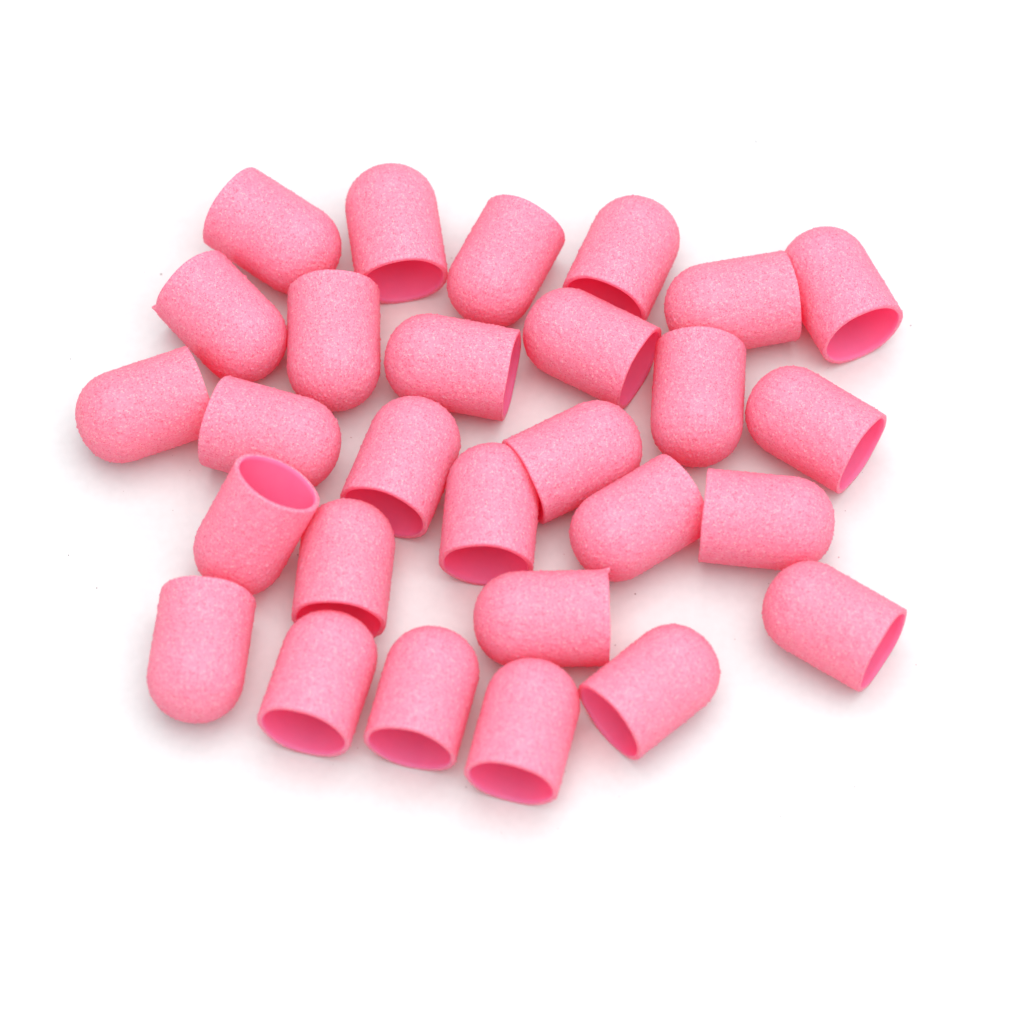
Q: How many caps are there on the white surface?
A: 28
